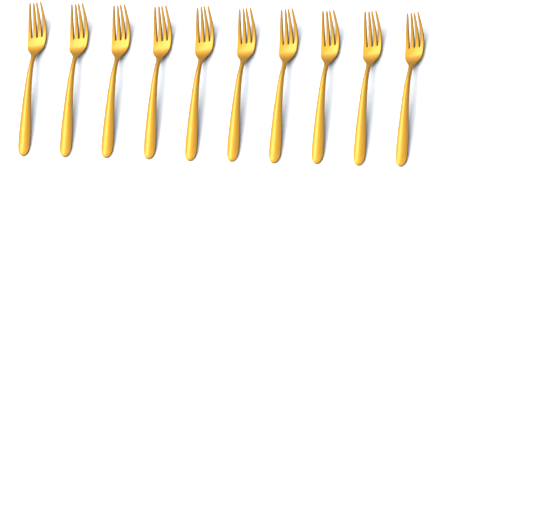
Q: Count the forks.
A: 10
